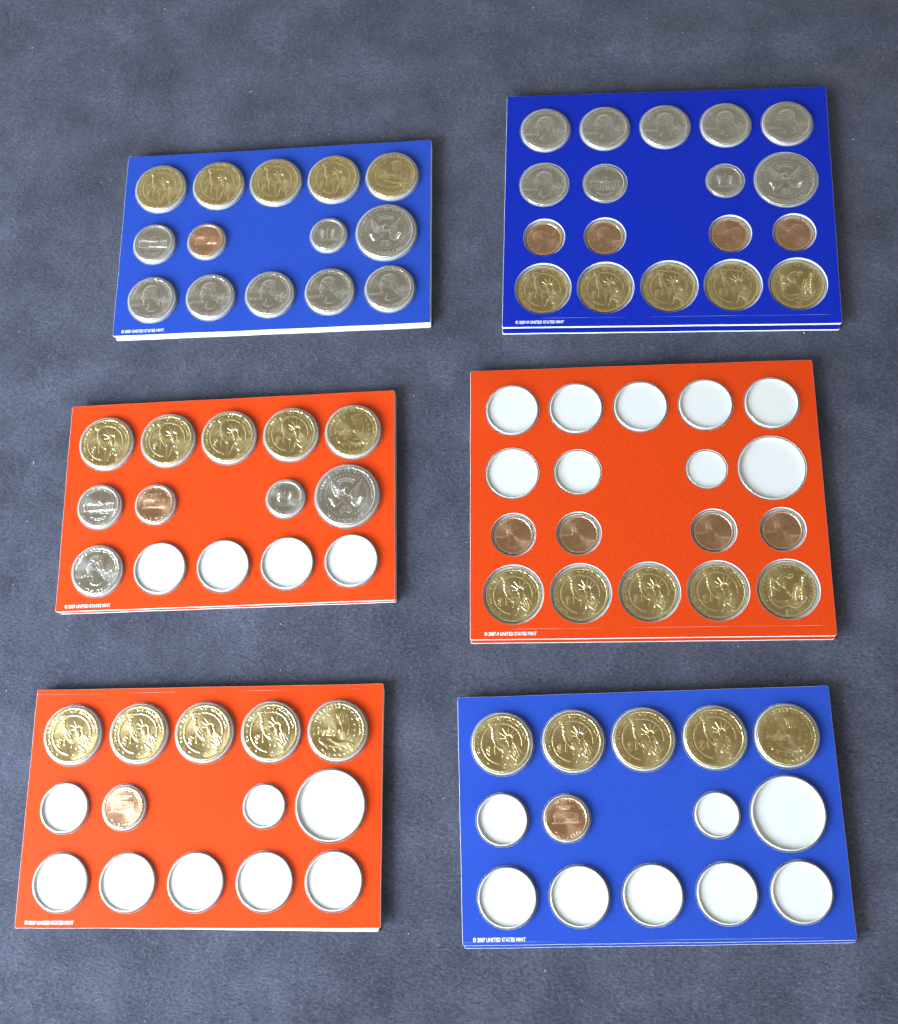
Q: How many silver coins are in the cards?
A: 21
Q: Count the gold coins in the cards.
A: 30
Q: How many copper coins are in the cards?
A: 12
